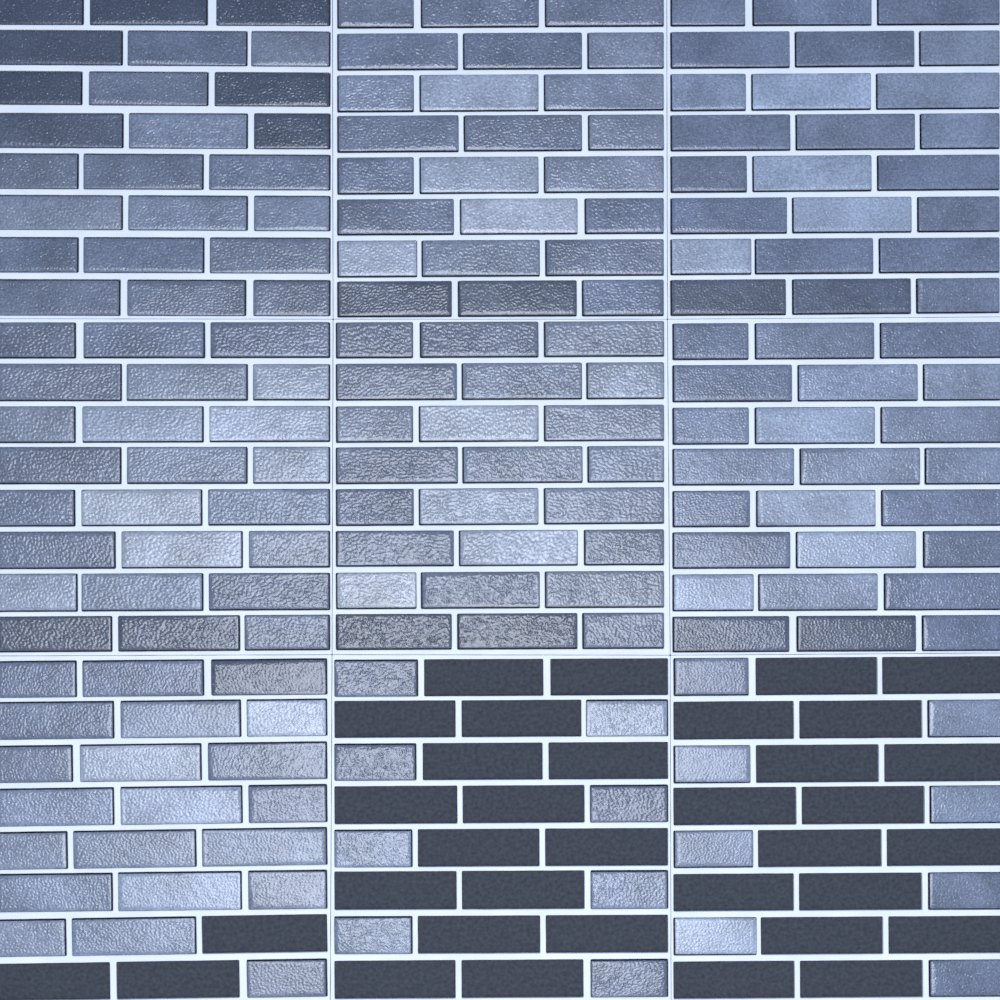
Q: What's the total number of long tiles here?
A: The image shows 109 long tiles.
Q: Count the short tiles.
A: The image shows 72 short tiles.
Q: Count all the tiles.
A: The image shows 181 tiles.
